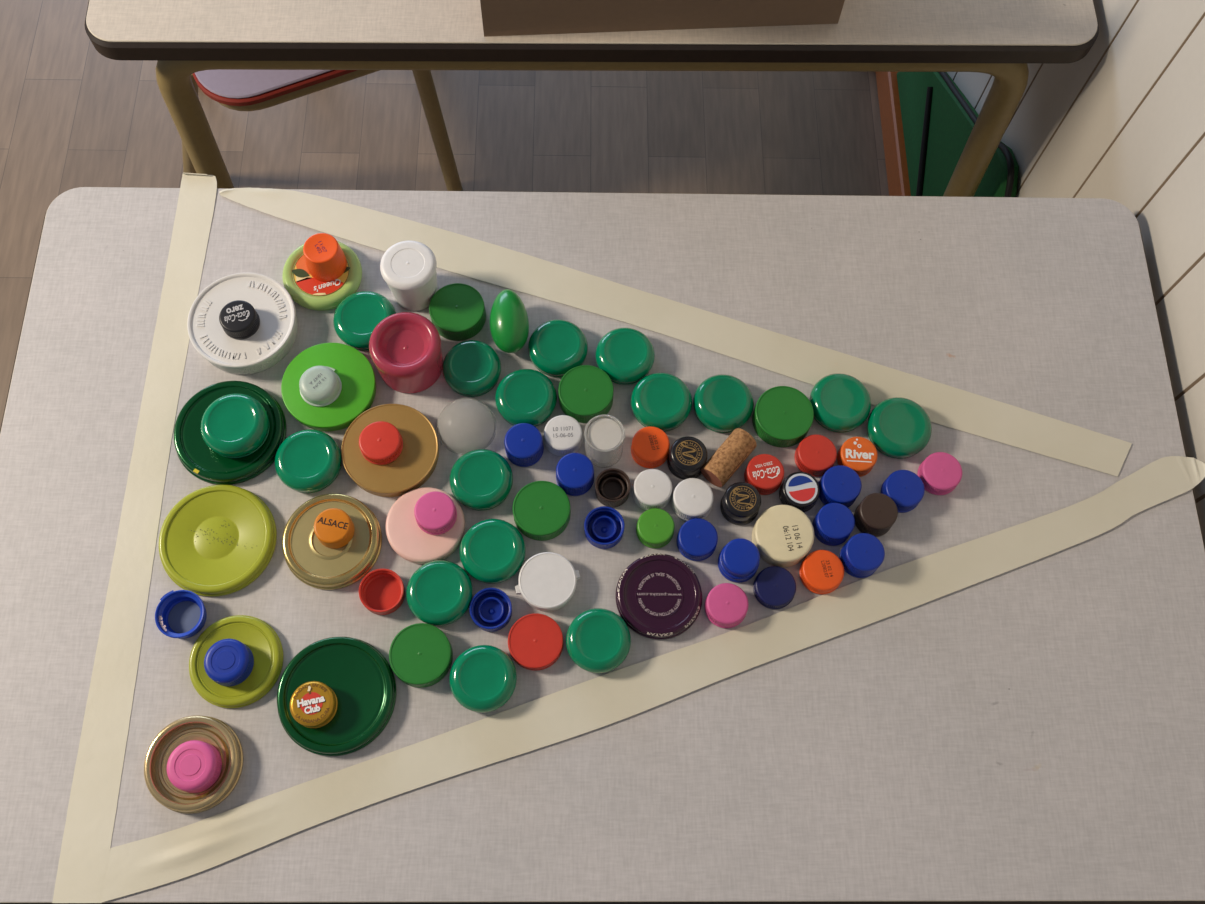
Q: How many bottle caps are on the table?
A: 66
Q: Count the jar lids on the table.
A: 12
